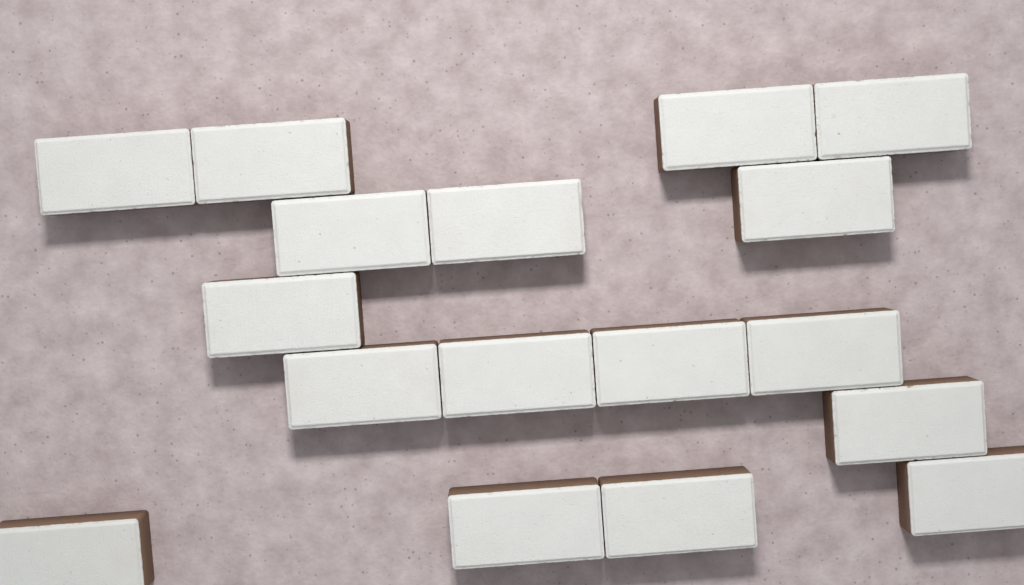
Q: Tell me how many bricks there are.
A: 17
